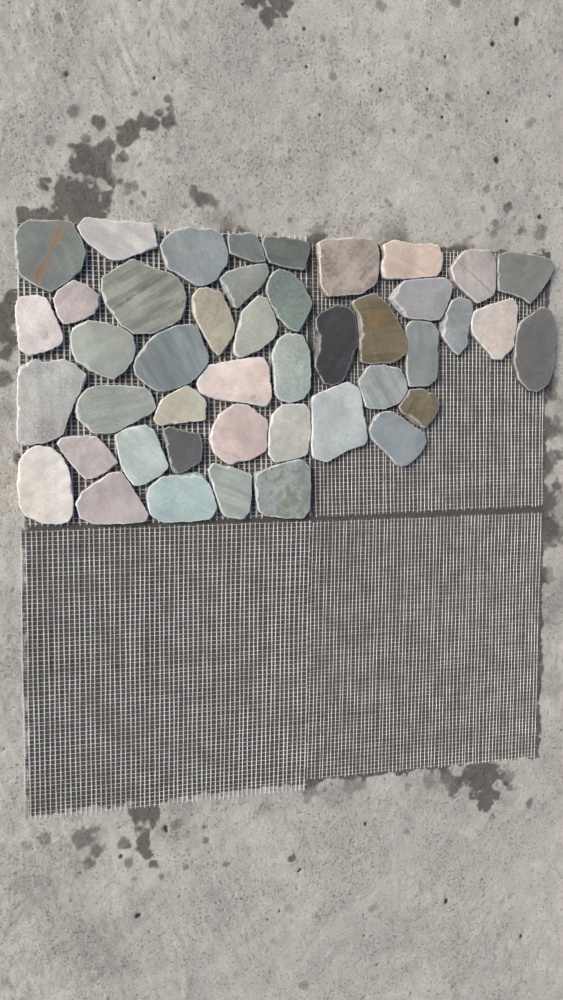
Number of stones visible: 44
